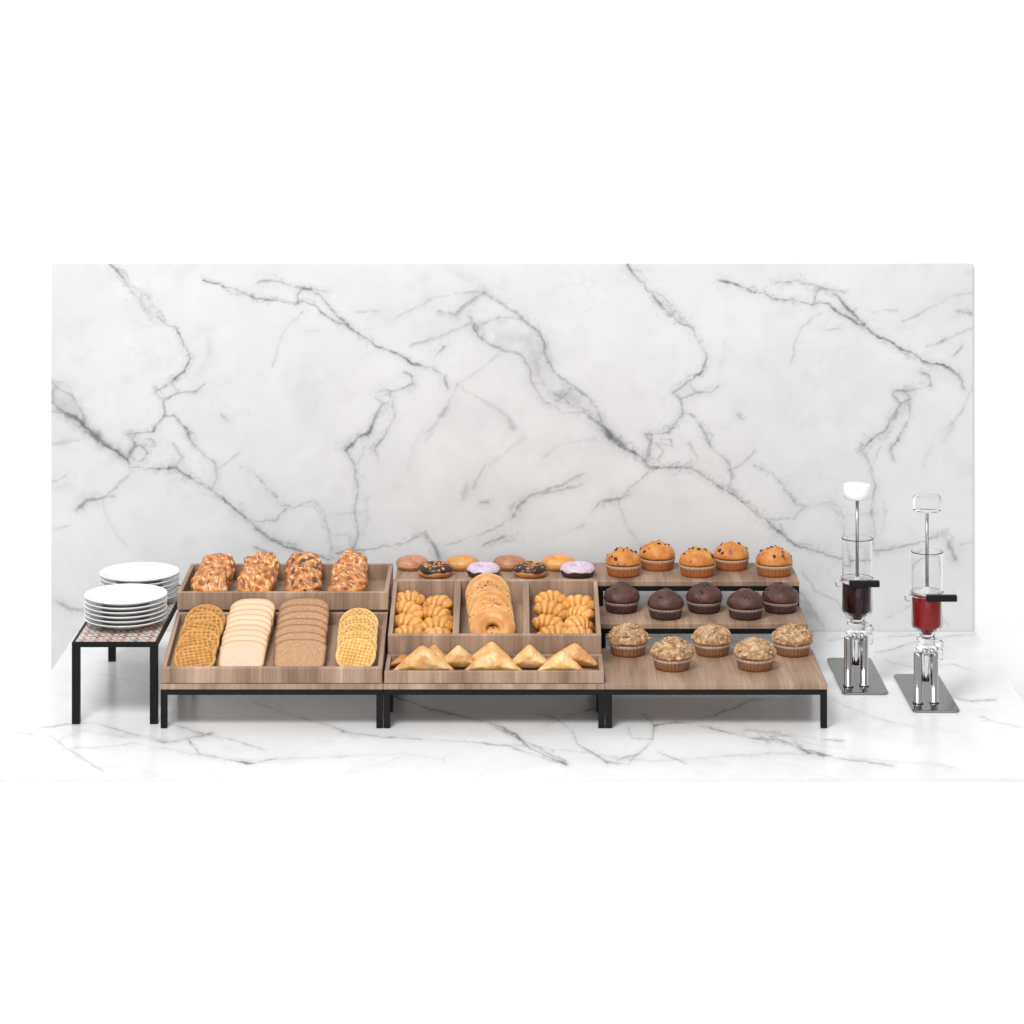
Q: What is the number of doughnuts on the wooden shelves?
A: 8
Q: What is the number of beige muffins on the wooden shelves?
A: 5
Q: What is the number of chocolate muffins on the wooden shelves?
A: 5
